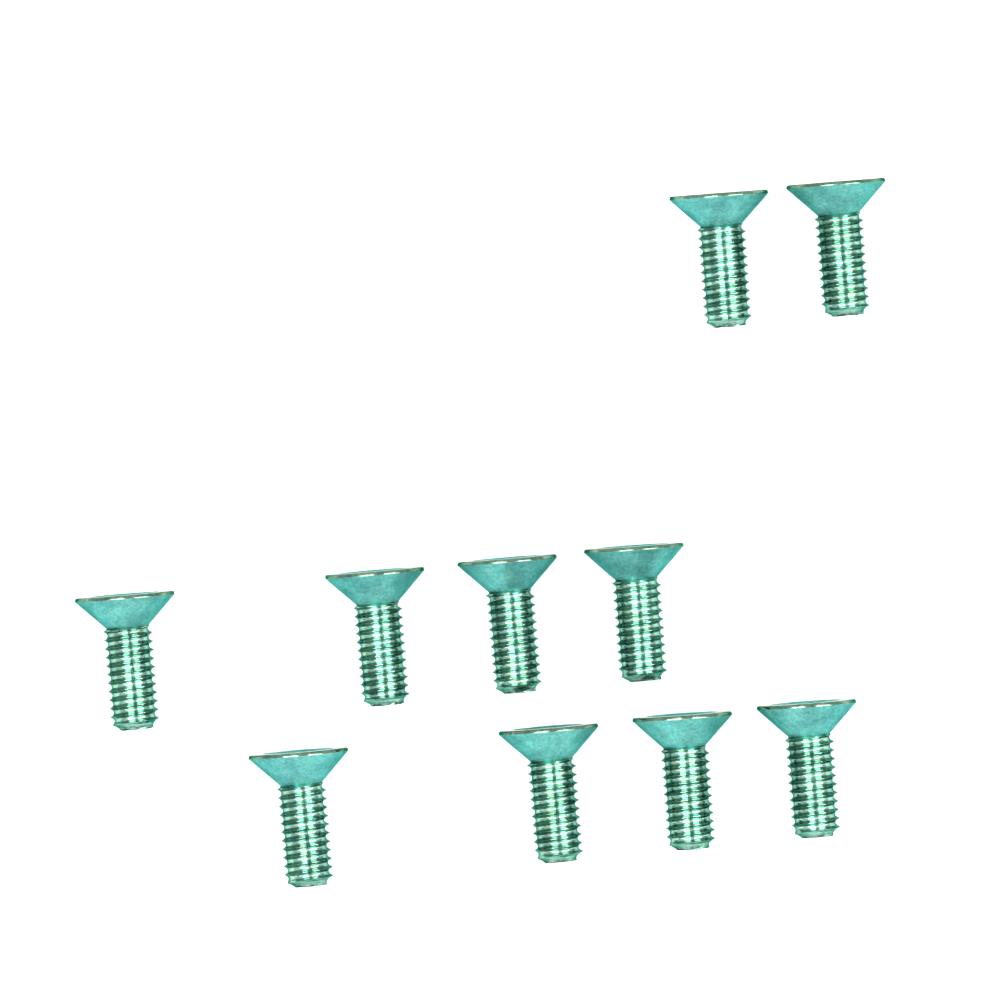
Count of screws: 10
